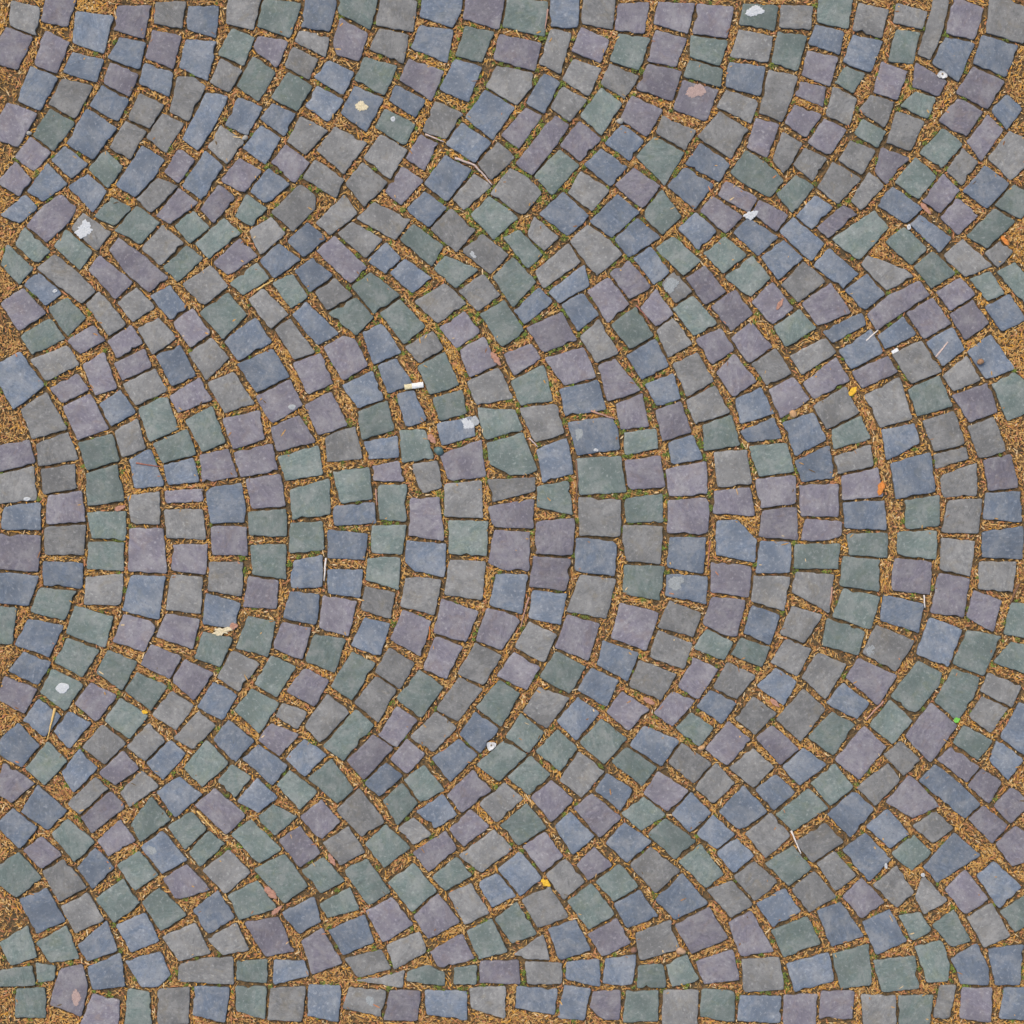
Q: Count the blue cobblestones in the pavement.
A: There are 200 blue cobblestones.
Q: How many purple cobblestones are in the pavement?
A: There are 200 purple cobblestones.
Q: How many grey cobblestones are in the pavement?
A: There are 200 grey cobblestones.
